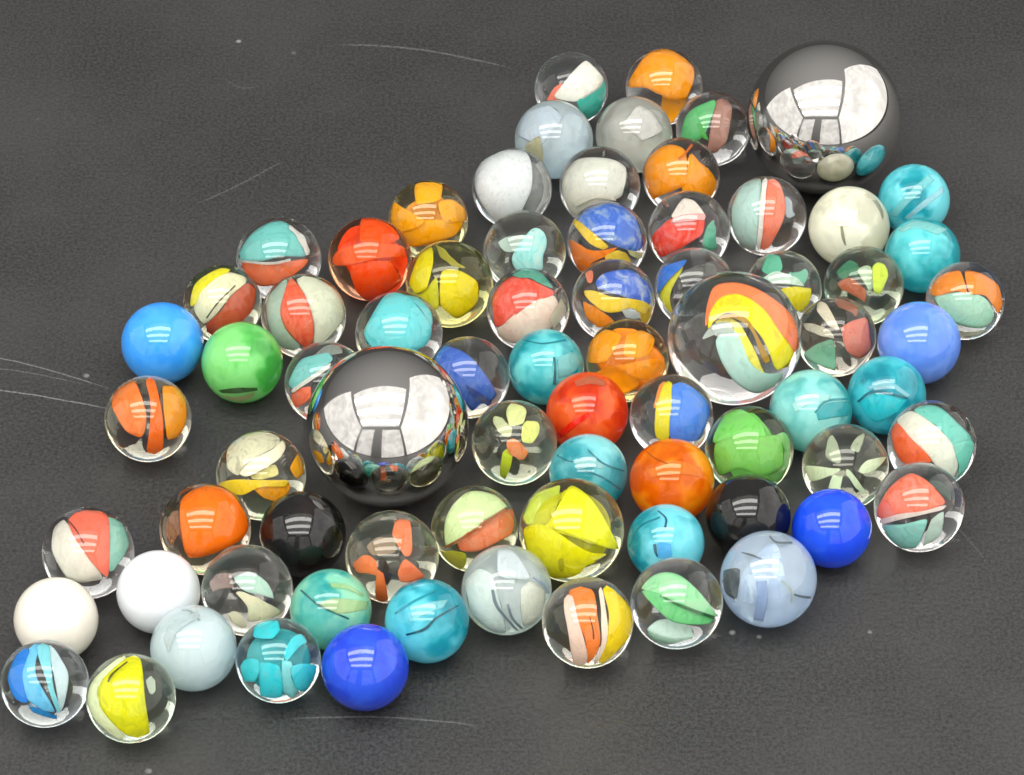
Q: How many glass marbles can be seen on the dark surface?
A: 73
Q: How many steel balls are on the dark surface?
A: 2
